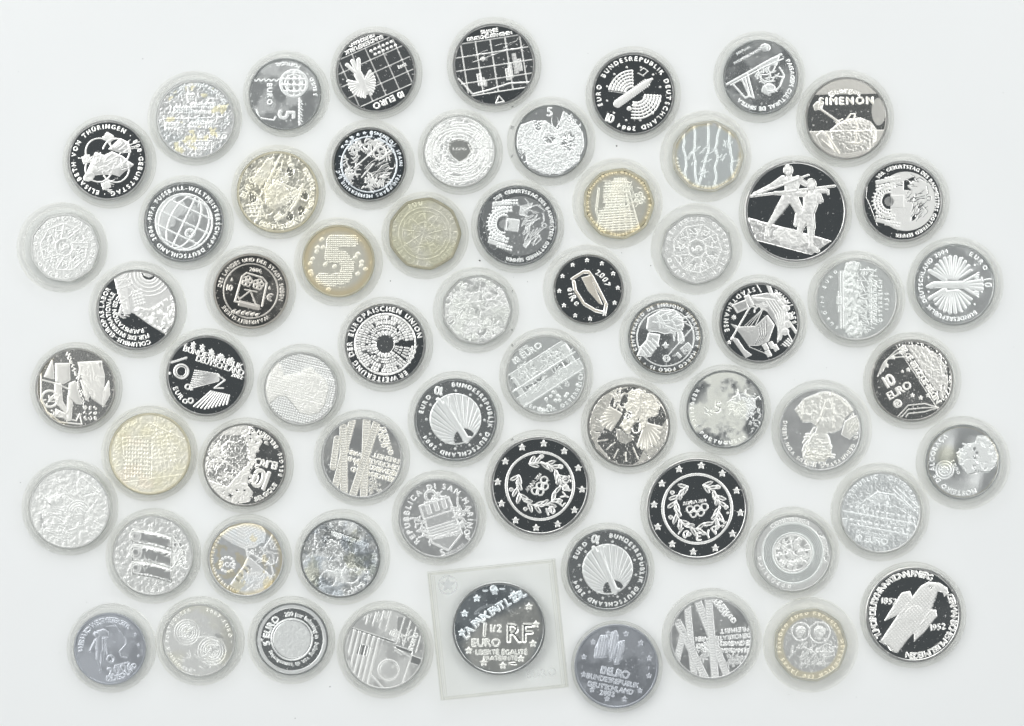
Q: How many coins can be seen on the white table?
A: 63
